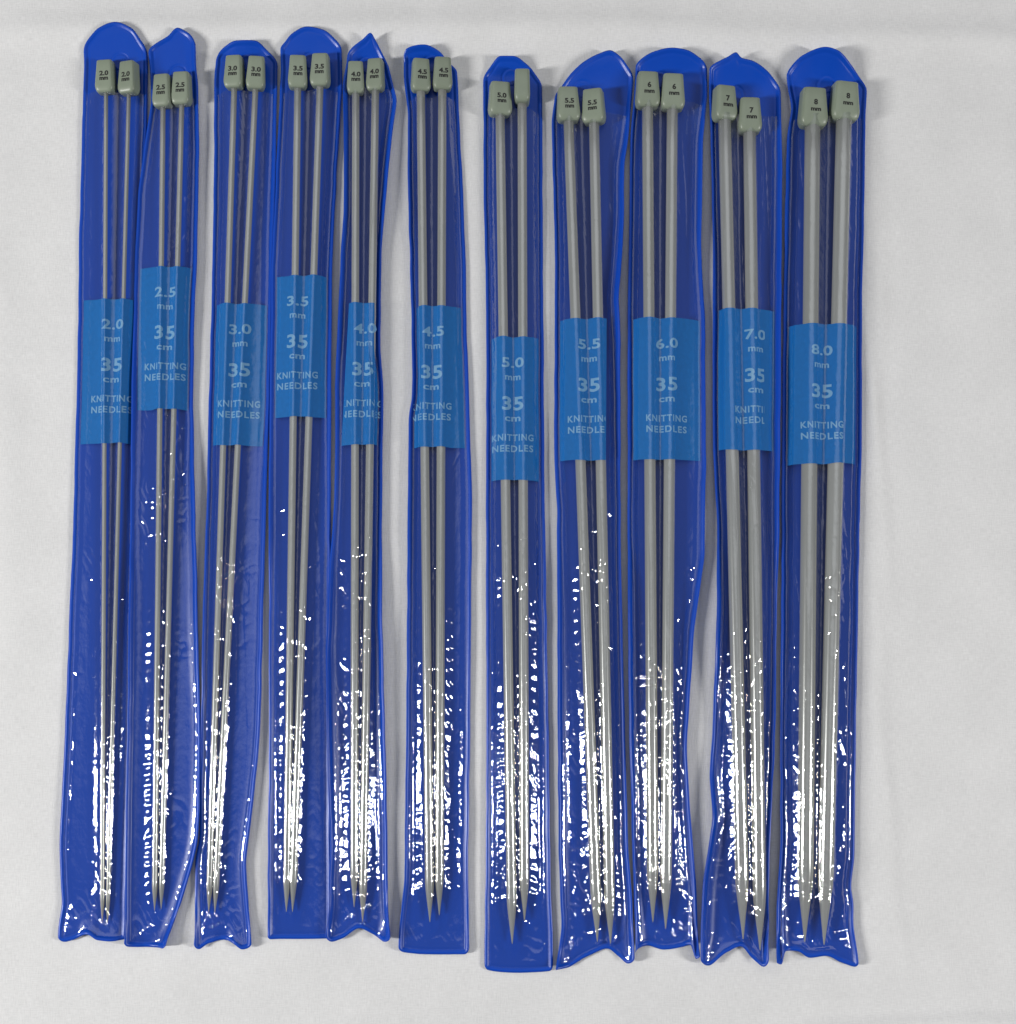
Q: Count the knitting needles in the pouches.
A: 22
